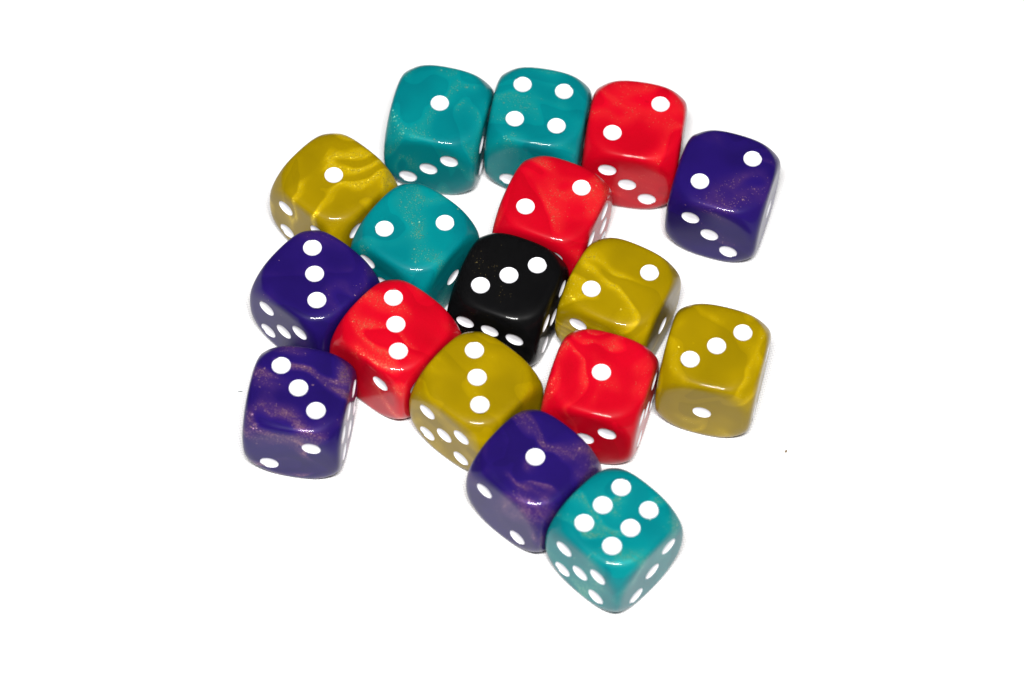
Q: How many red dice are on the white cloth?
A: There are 4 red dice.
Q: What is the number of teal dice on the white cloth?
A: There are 4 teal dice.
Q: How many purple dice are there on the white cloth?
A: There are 4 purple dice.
